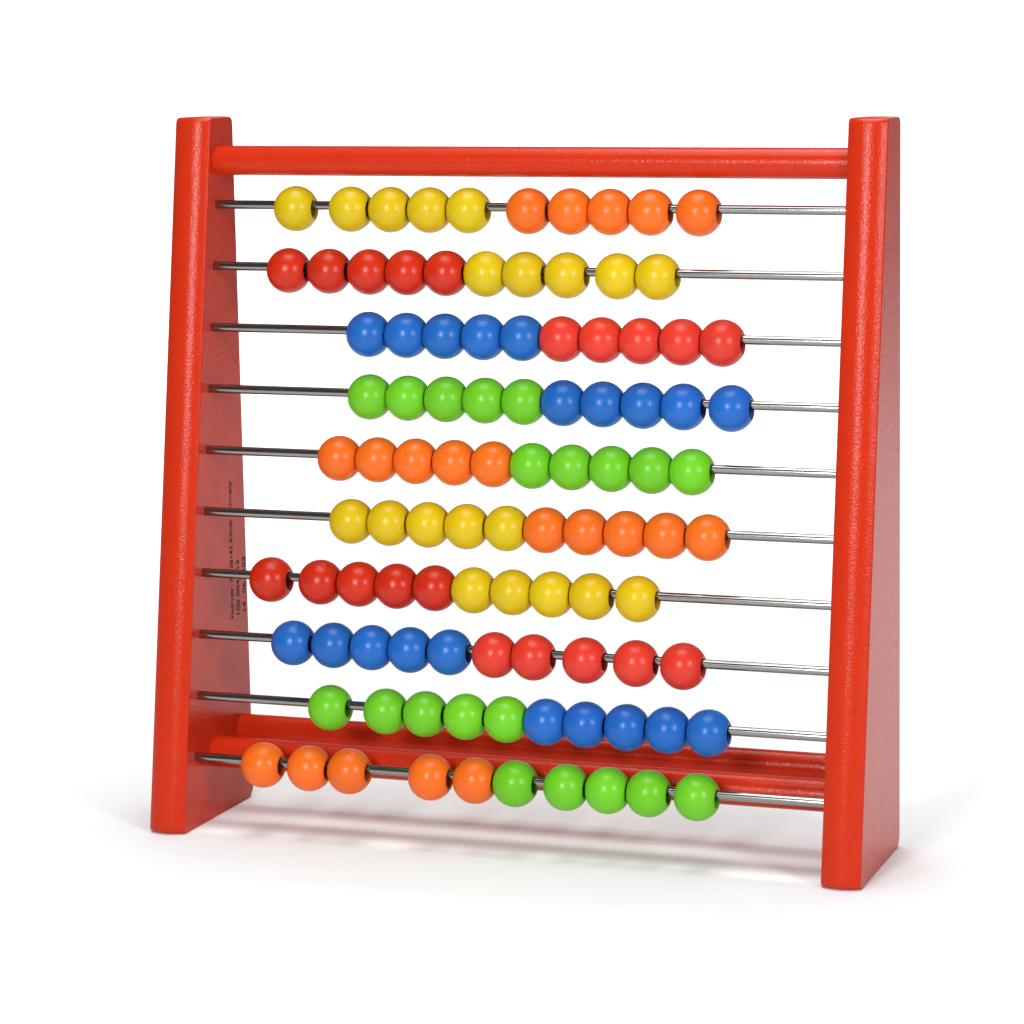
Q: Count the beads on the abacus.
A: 100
